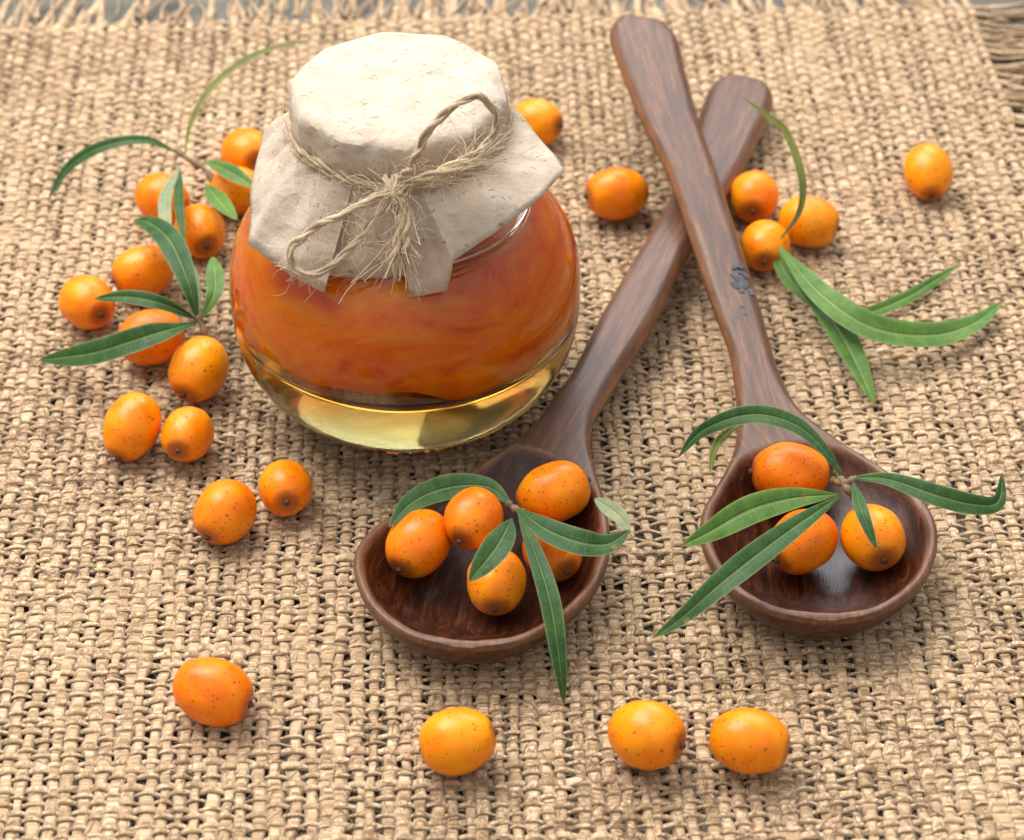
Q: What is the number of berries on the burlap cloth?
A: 30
